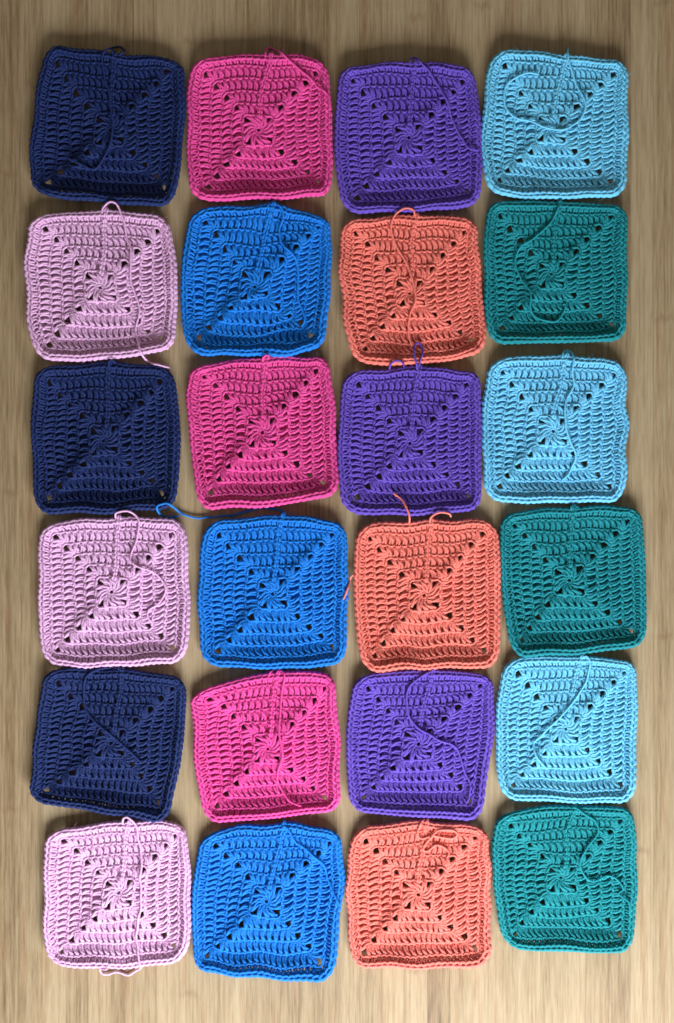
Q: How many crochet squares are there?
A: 24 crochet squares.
